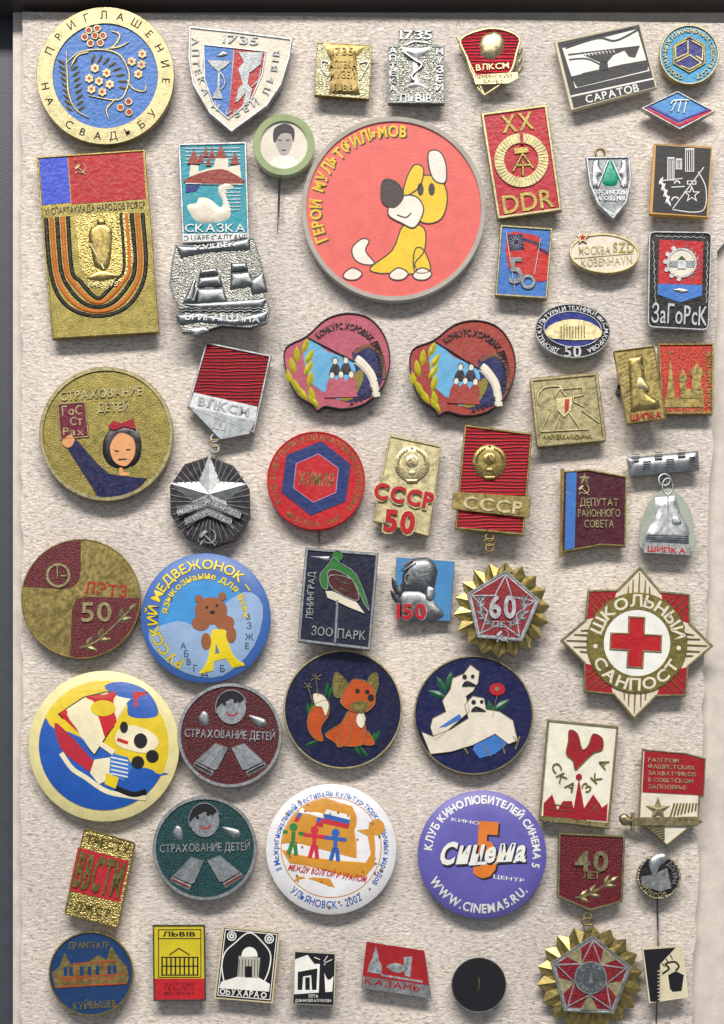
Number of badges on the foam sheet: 56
